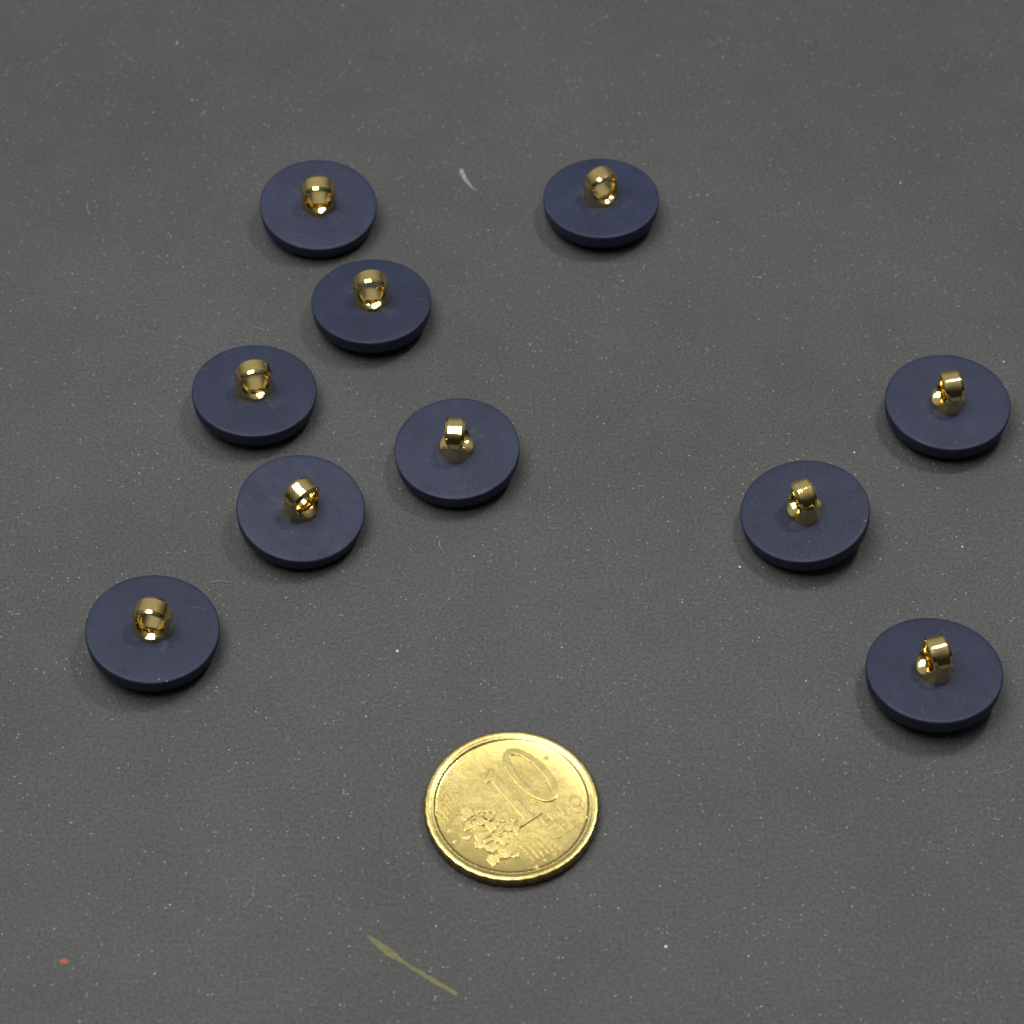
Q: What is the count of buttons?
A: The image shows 10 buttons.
